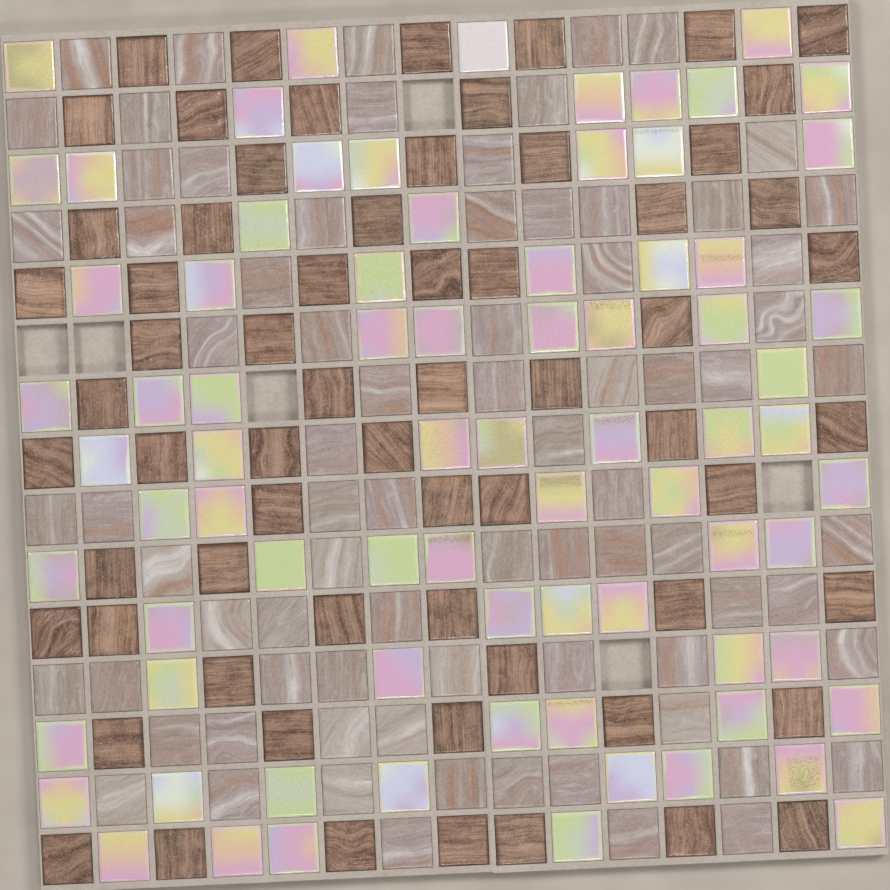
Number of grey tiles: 77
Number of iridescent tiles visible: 77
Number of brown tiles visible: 65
